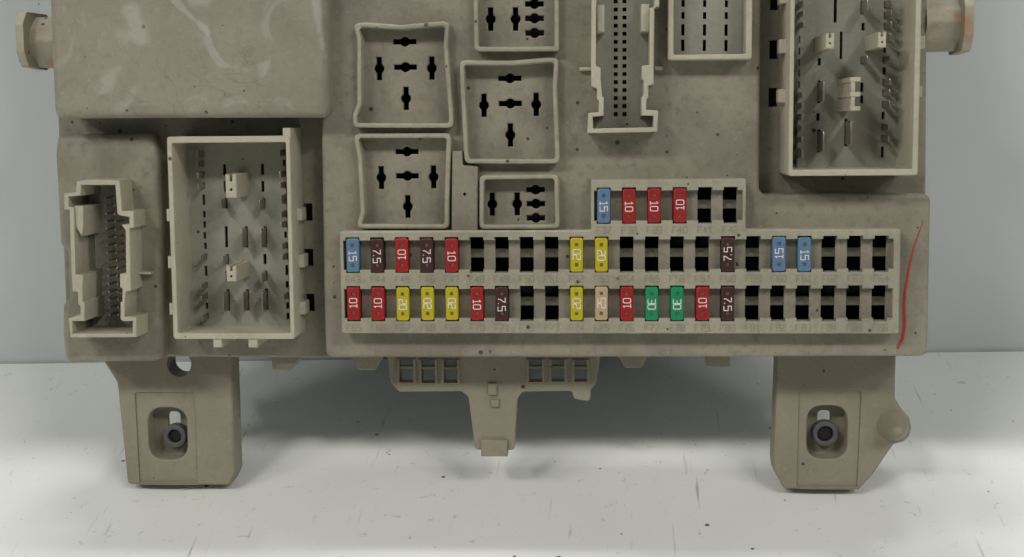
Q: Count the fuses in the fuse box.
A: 28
